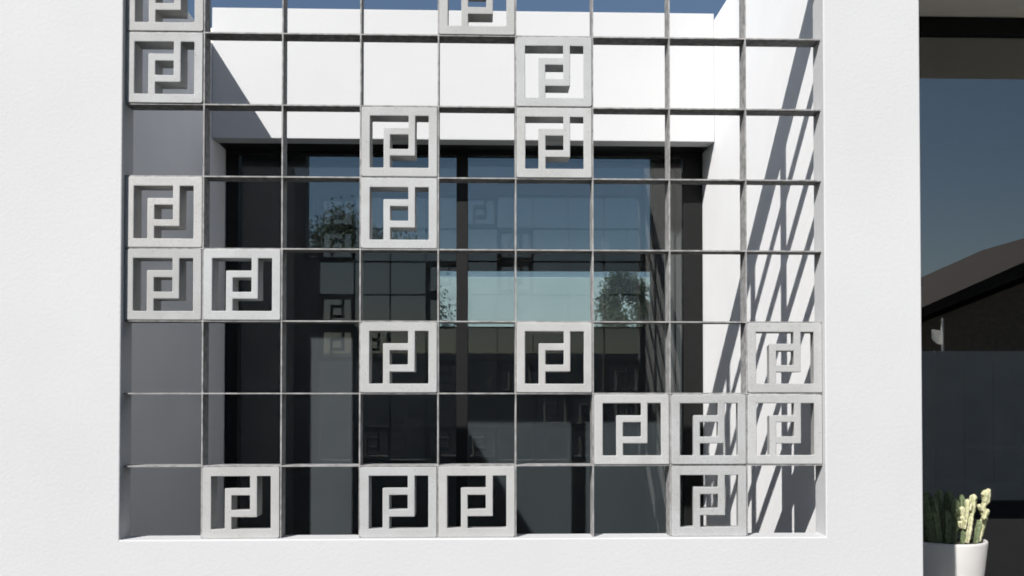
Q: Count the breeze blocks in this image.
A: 20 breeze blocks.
